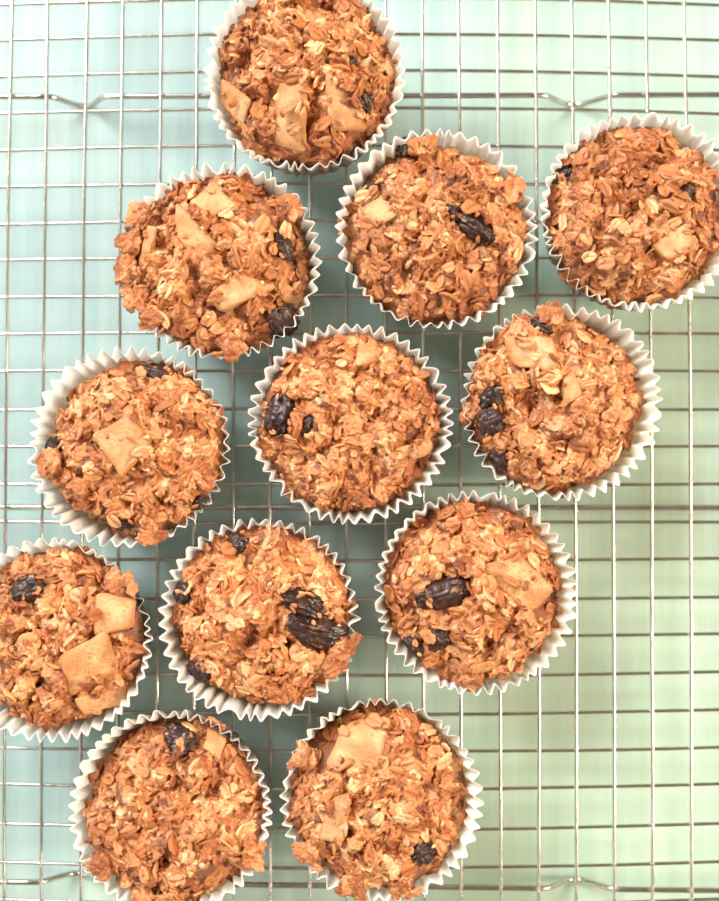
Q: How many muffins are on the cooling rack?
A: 12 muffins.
